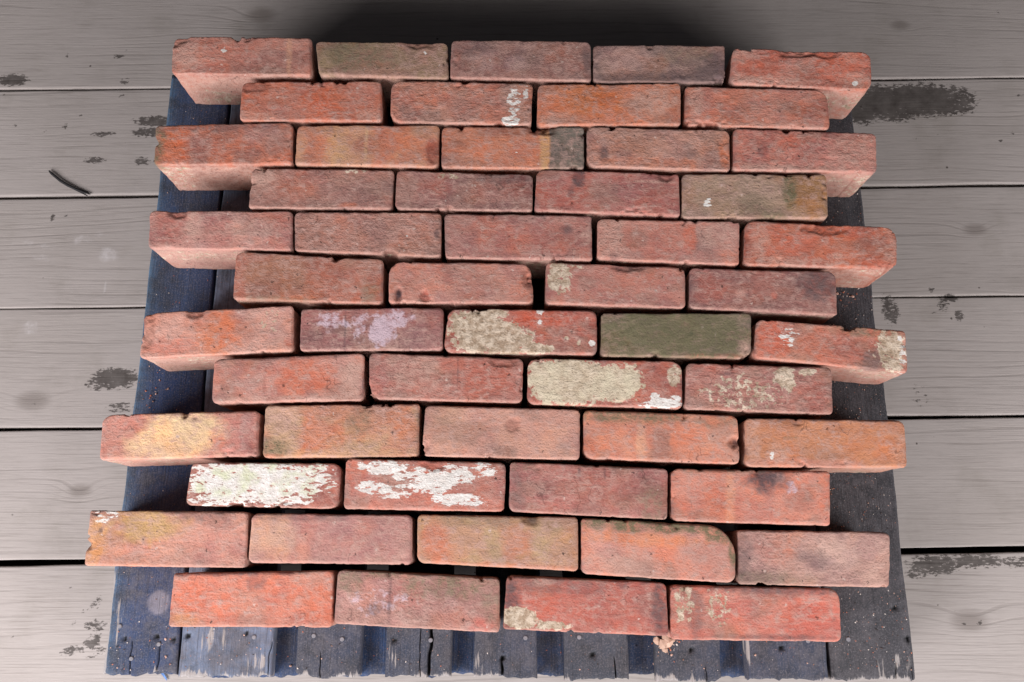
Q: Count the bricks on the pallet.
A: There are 54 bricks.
